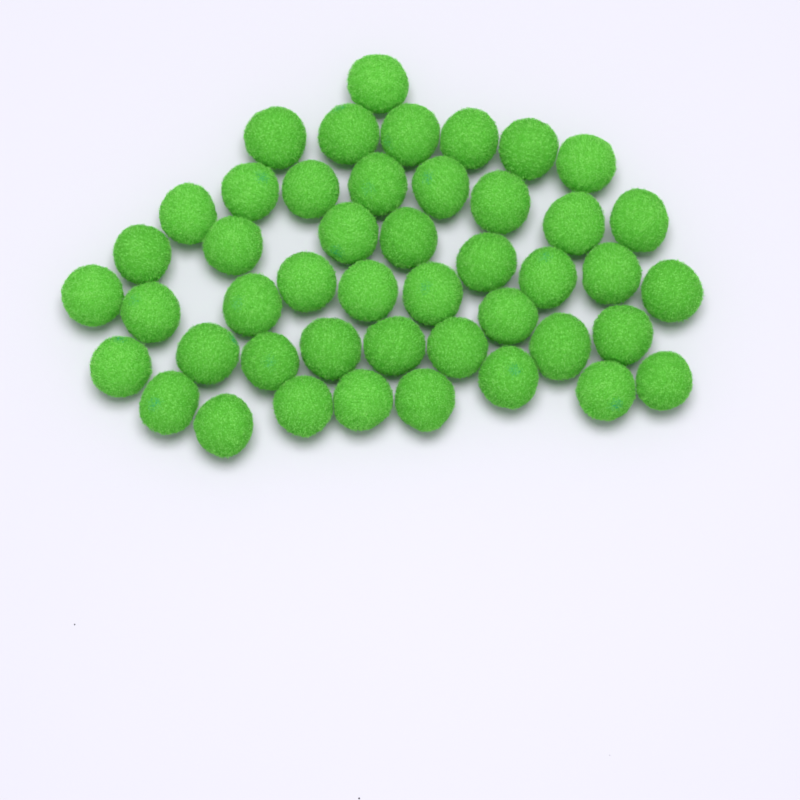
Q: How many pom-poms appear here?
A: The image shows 46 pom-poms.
